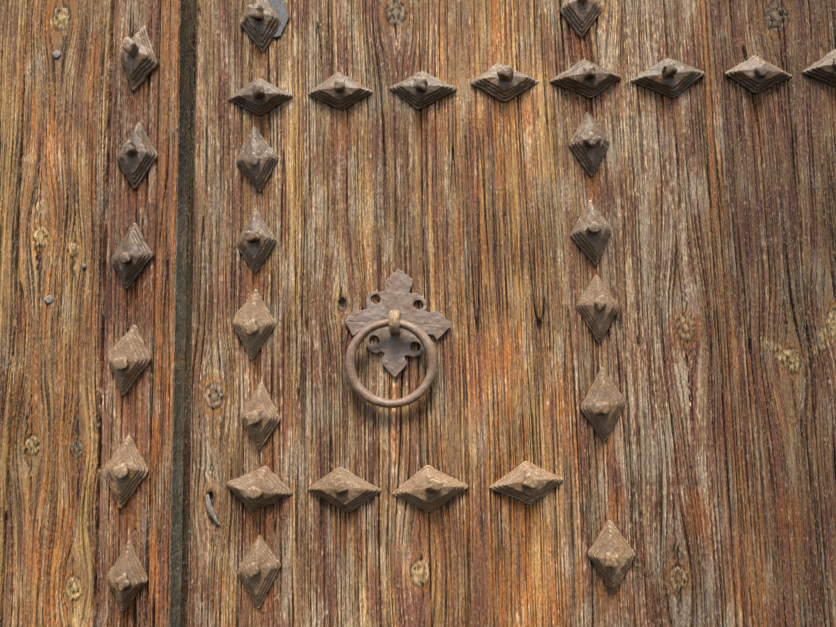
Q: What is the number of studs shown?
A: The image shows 30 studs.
